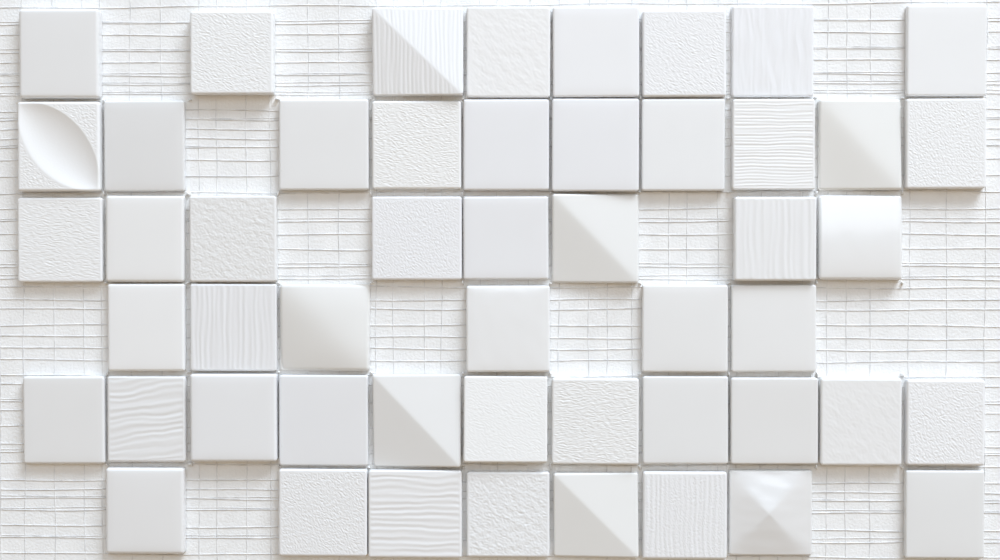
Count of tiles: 51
